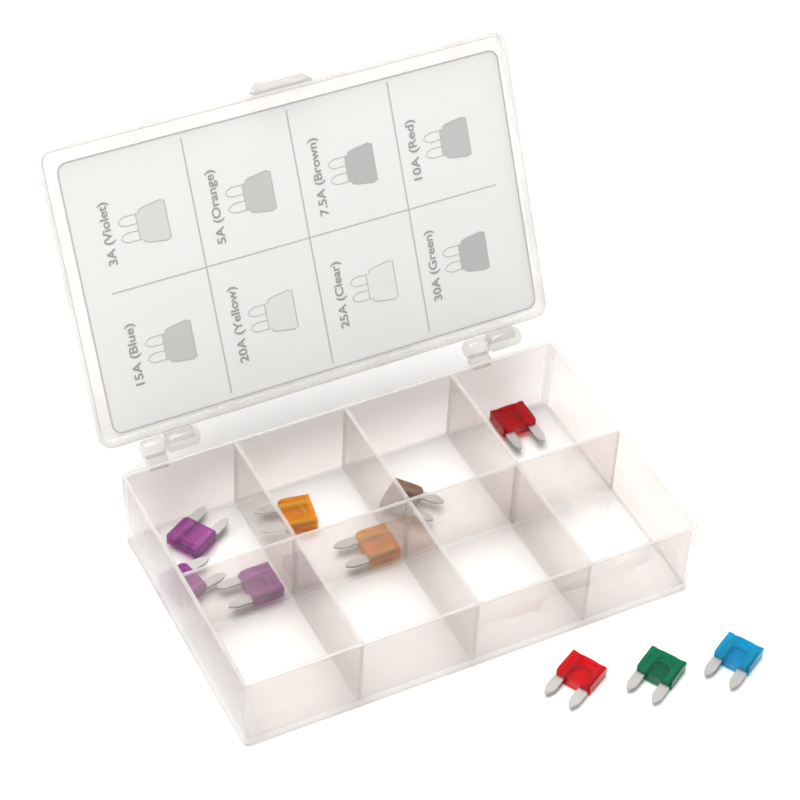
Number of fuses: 10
